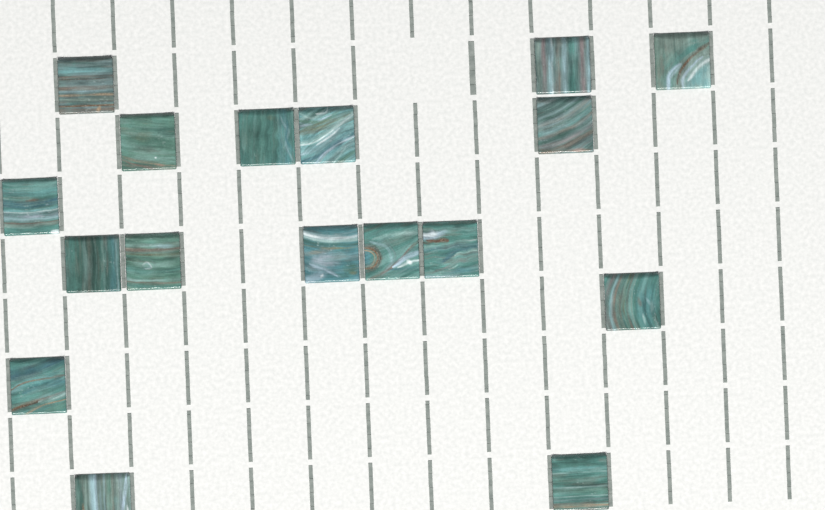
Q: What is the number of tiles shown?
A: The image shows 17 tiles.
